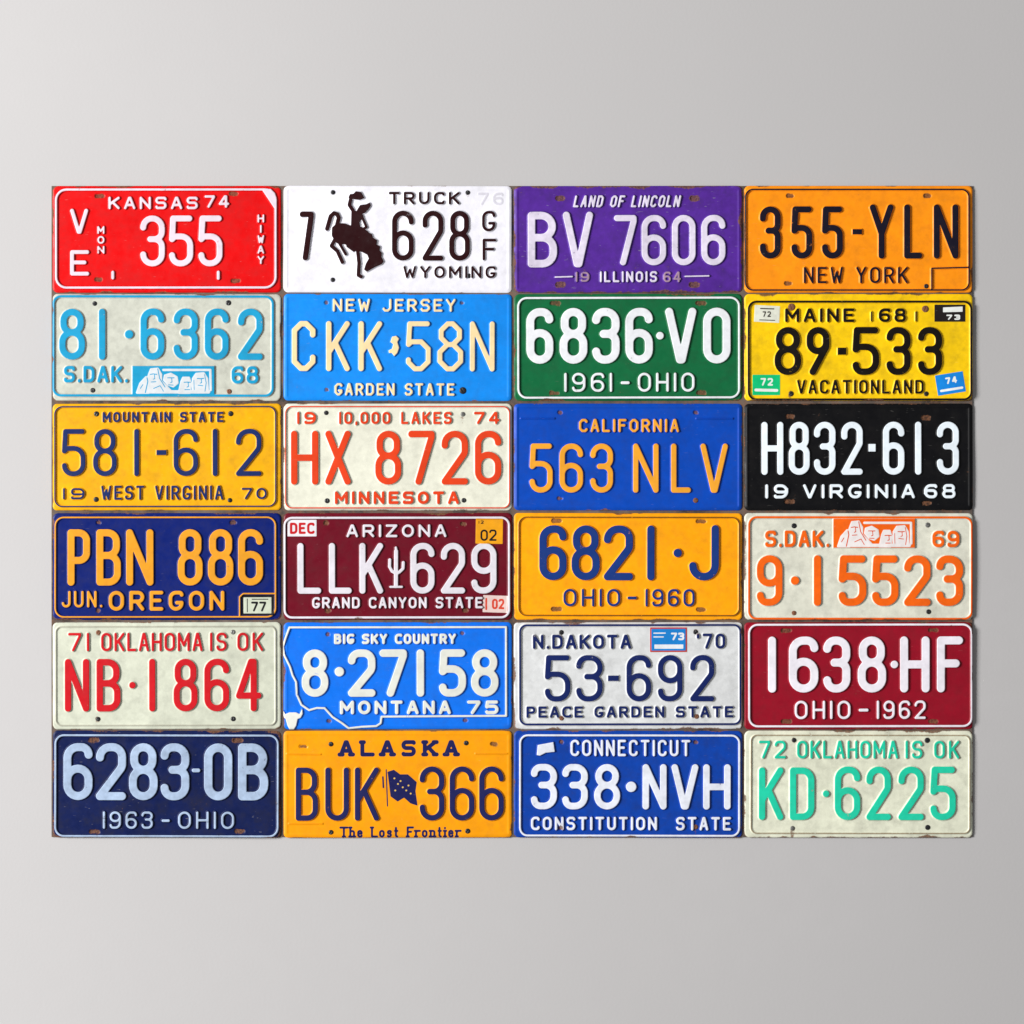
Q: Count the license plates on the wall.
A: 24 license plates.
